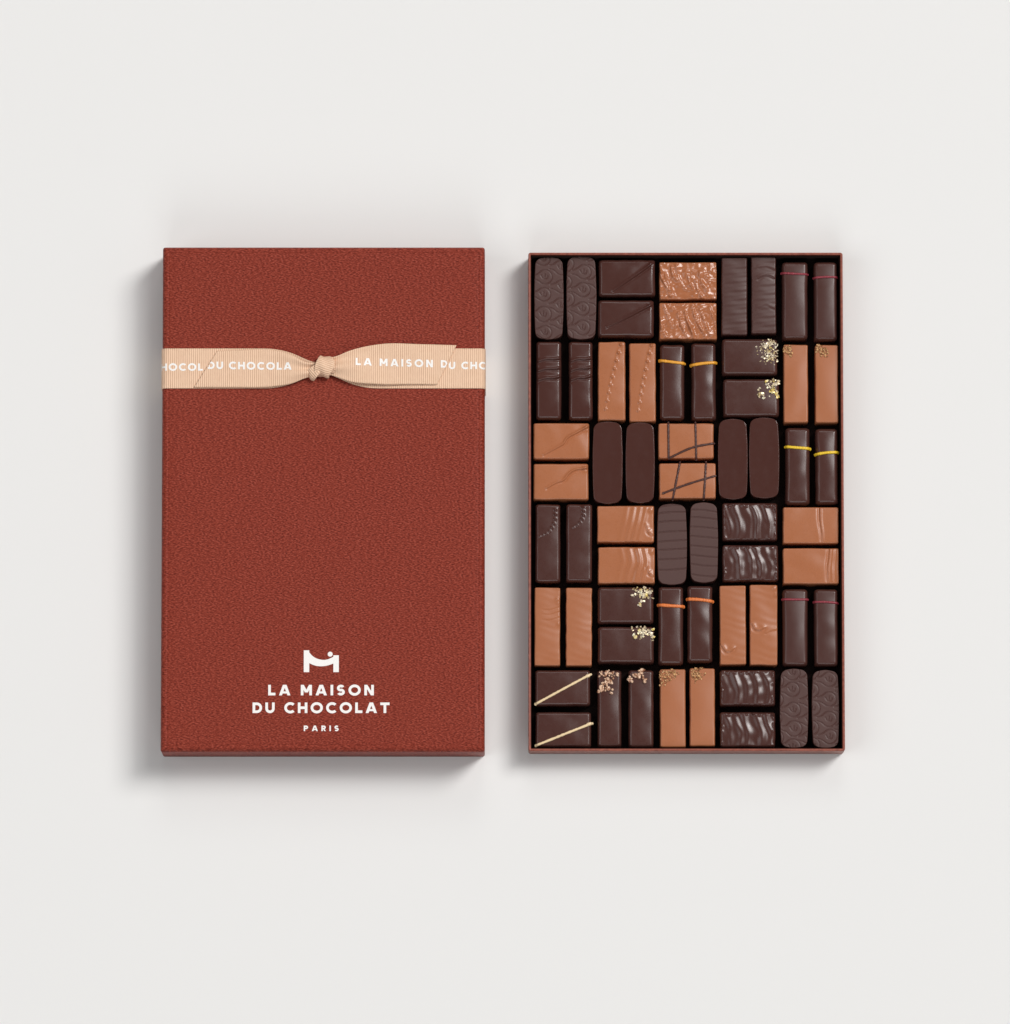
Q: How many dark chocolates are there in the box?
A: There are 40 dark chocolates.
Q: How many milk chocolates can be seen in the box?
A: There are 20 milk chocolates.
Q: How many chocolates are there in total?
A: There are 60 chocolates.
